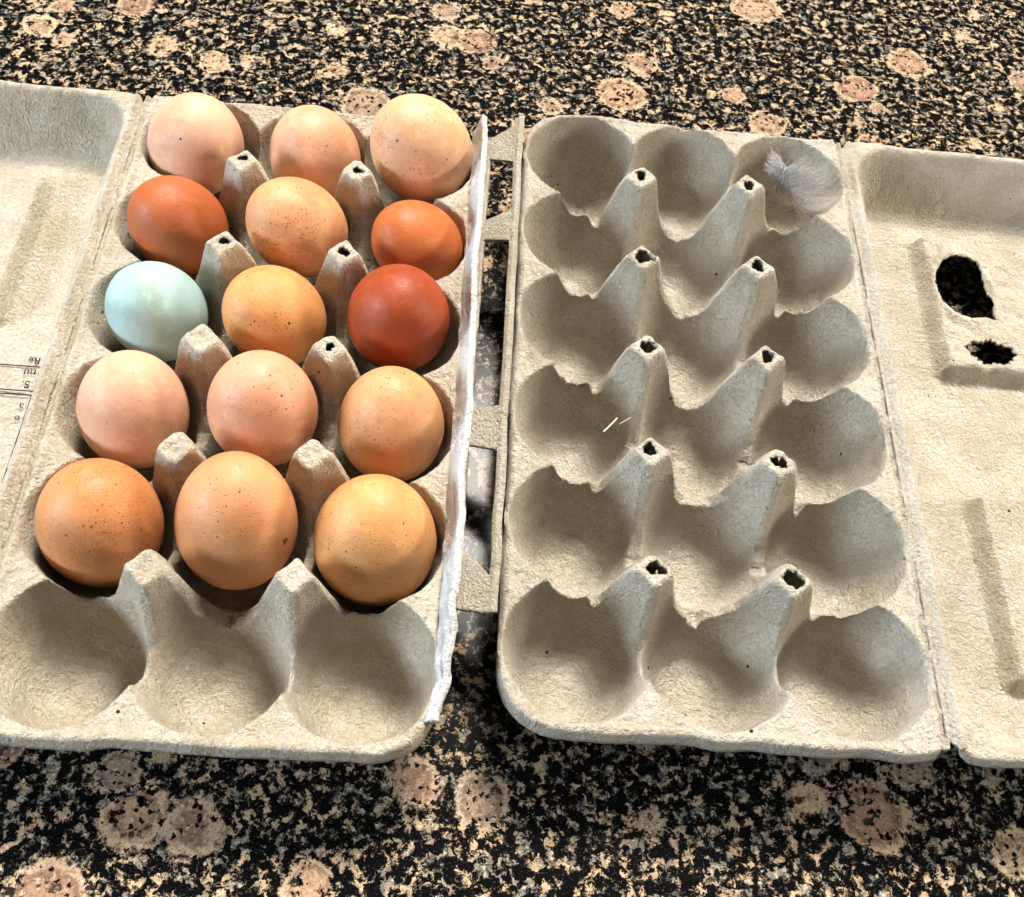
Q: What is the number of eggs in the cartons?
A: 15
